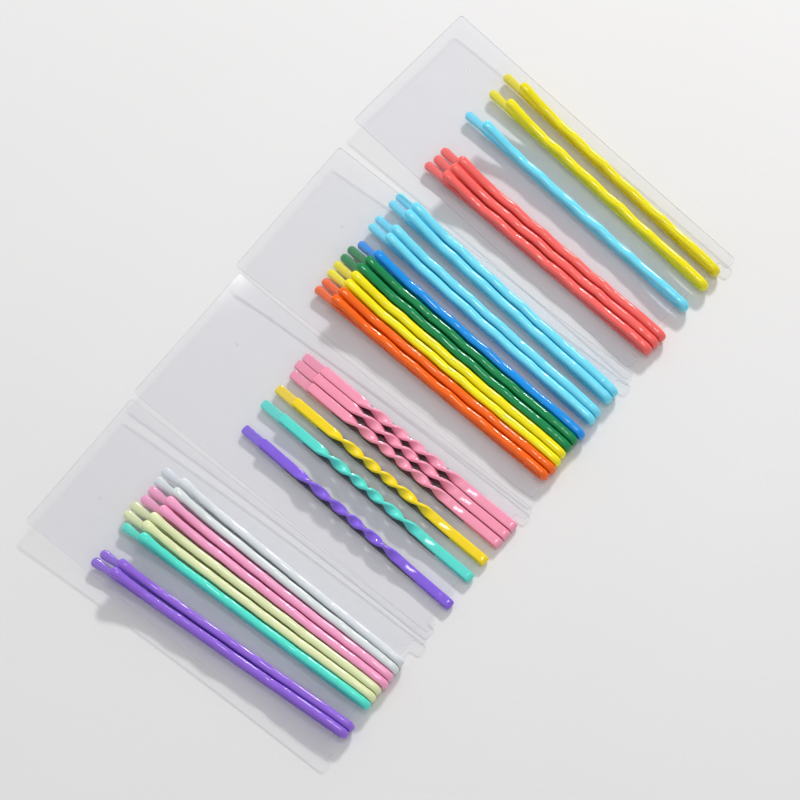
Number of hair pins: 32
